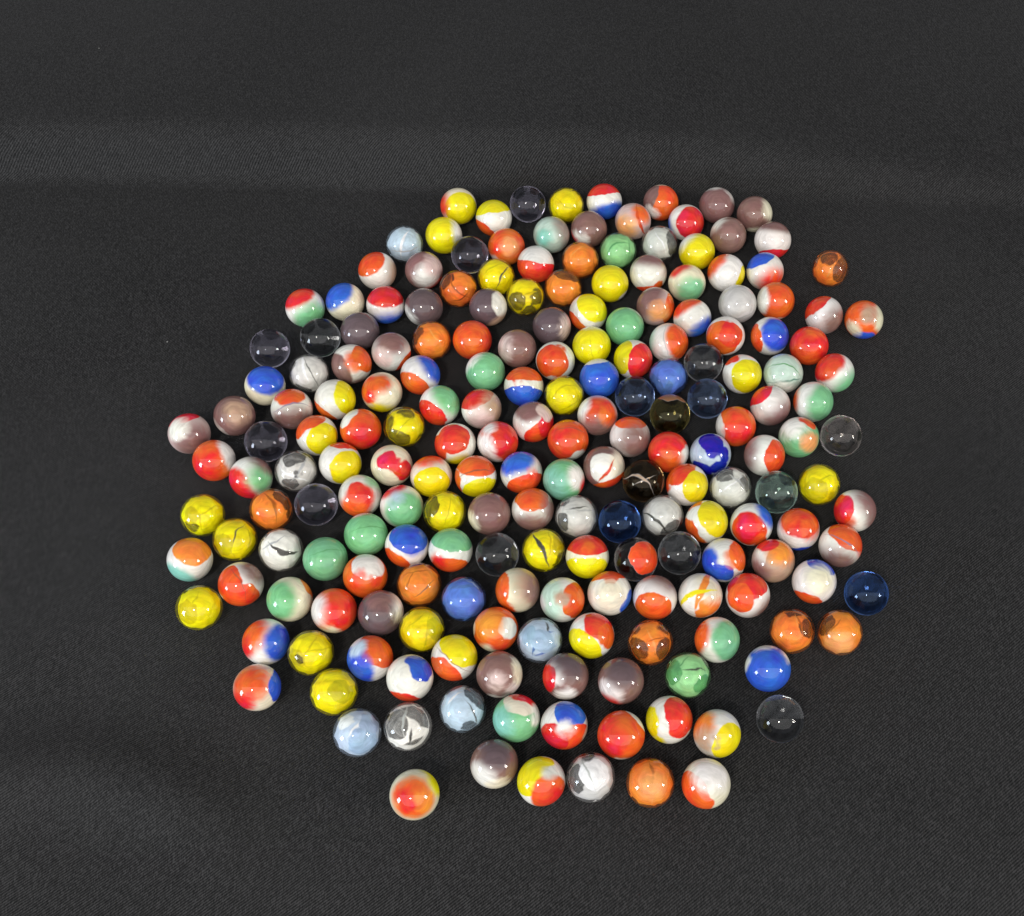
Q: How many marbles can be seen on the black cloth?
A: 200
